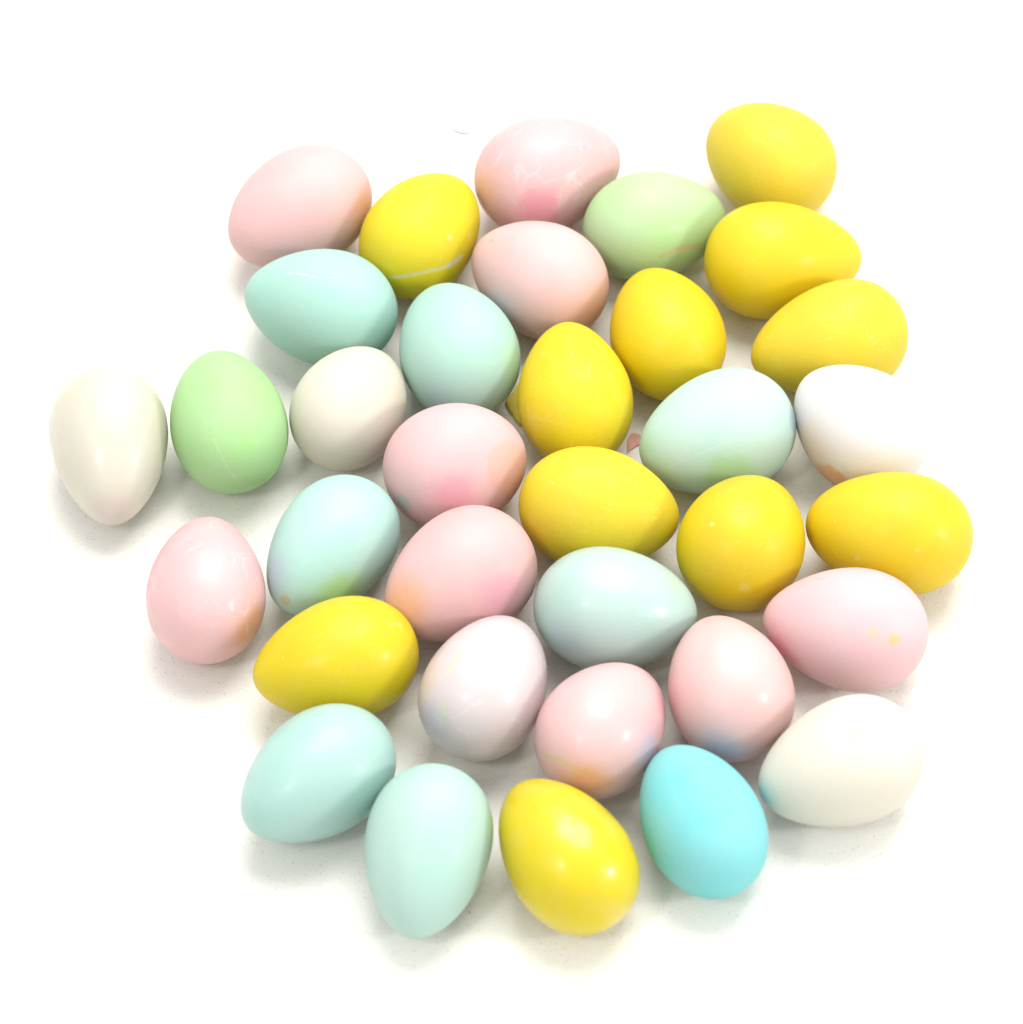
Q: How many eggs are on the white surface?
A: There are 35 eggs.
